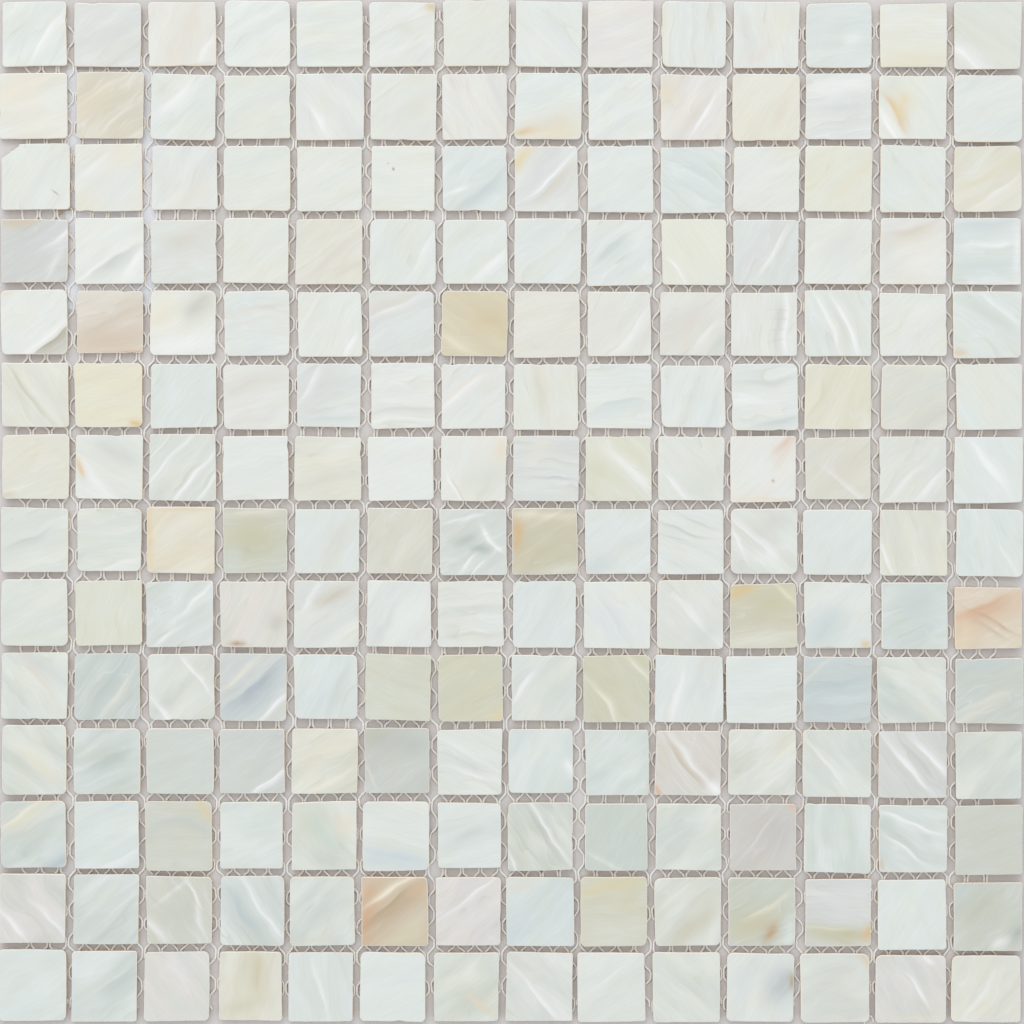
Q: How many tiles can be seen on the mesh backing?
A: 196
